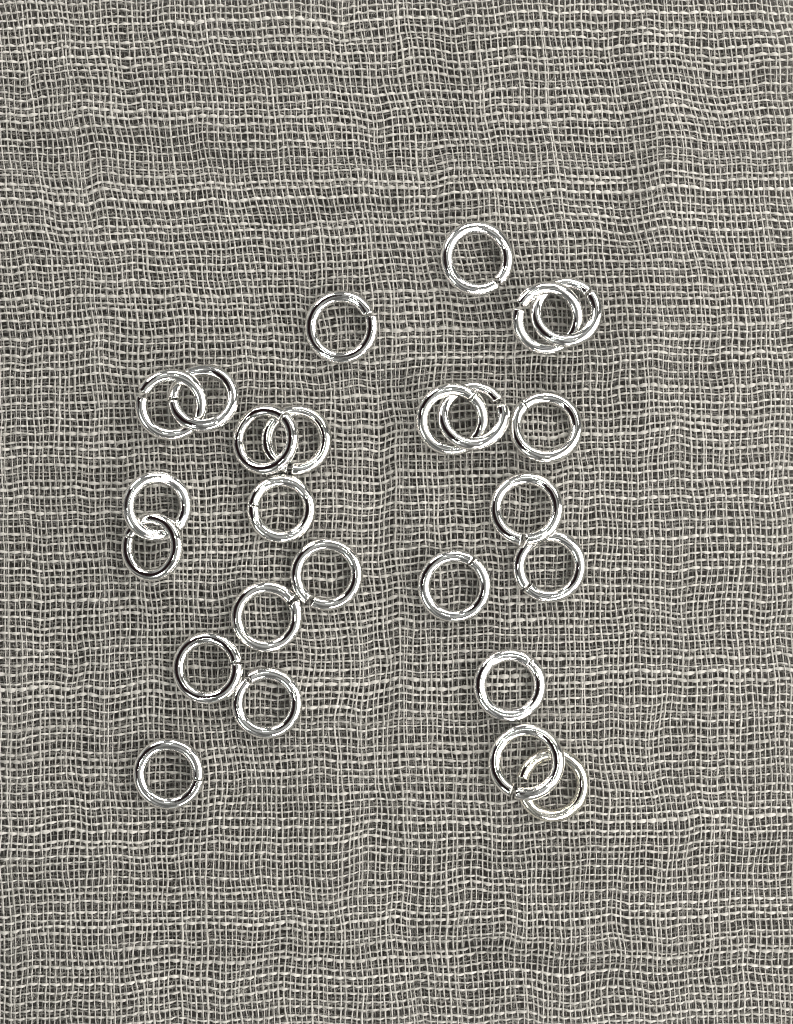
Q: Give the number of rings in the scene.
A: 25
